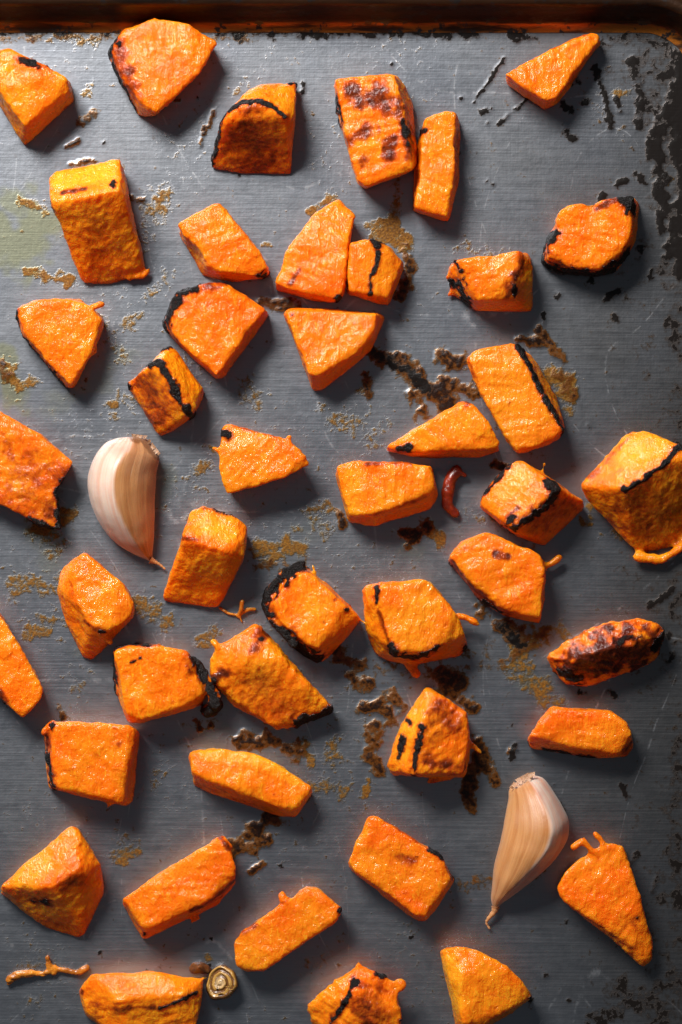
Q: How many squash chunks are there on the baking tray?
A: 44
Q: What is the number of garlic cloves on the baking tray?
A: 2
